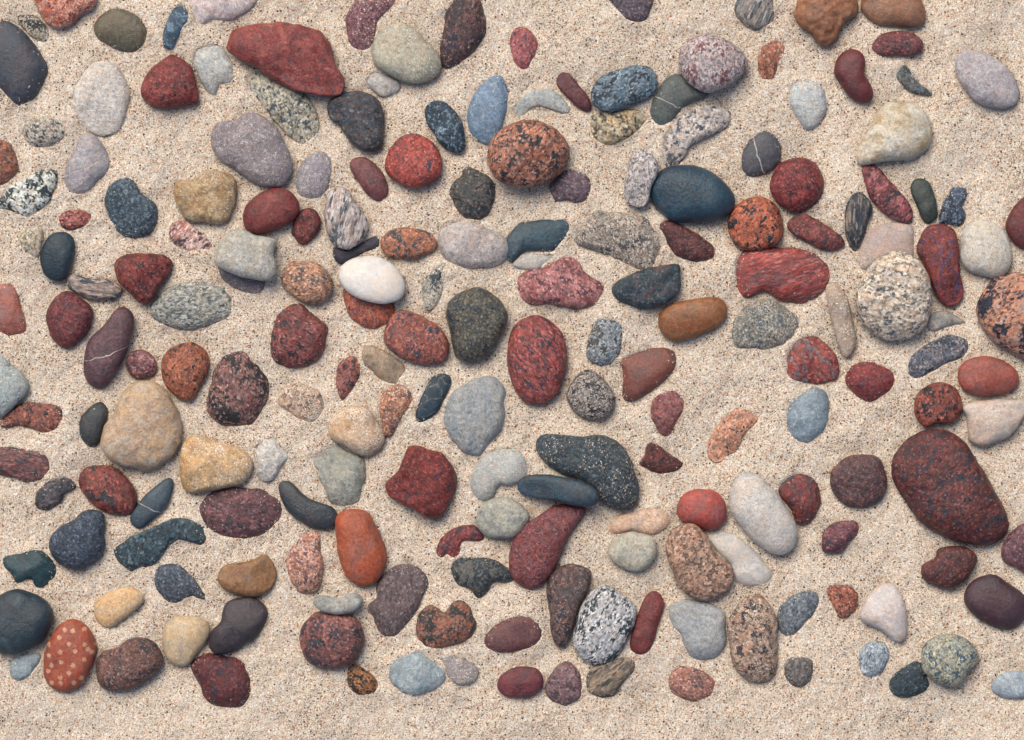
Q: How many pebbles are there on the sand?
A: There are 200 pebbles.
